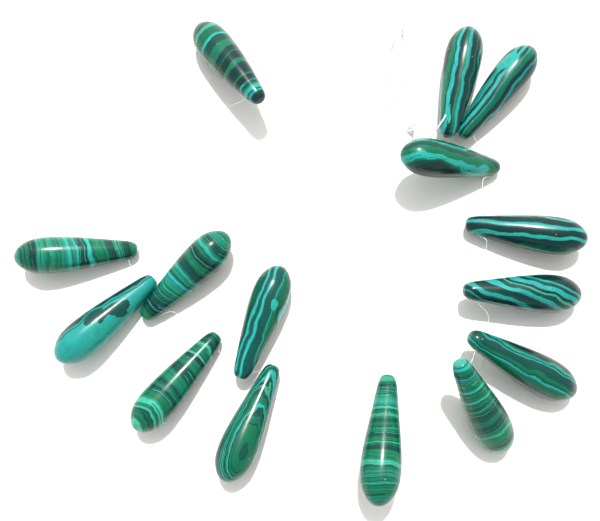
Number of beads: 15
